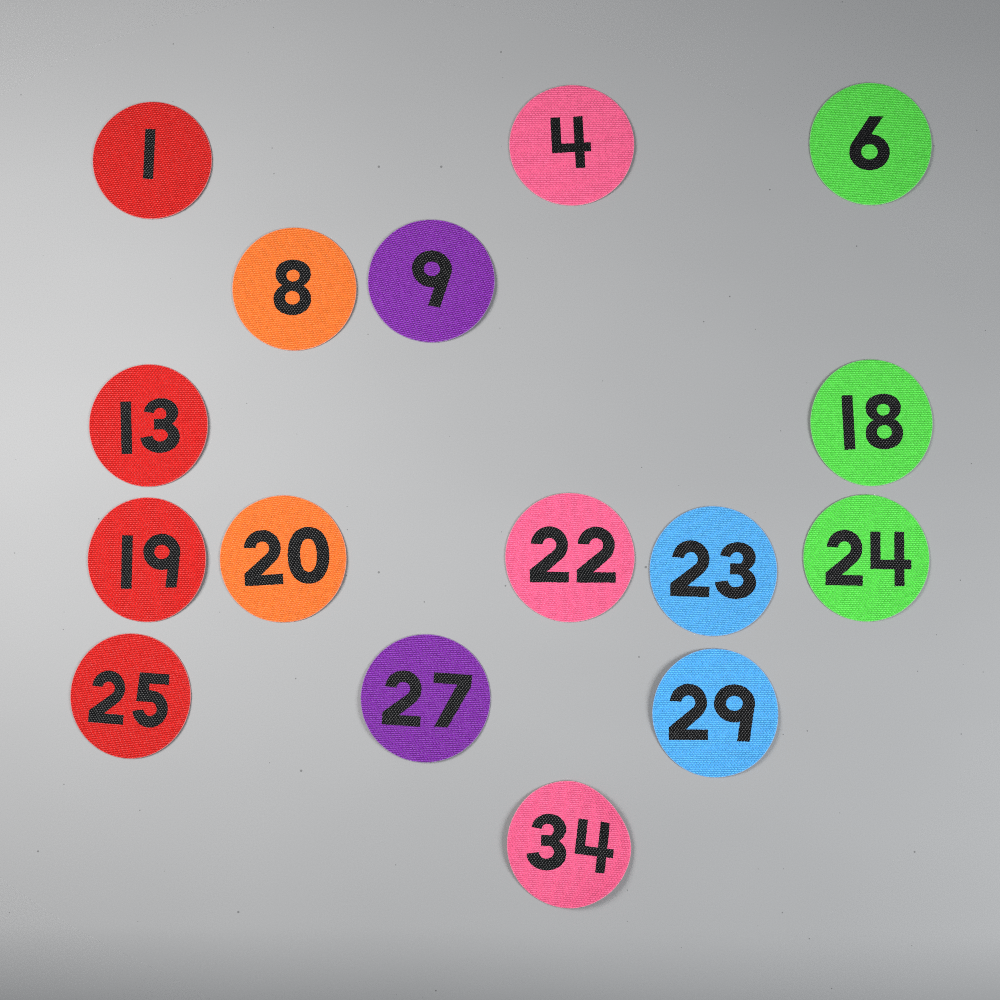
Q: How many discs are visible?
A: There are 16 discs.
